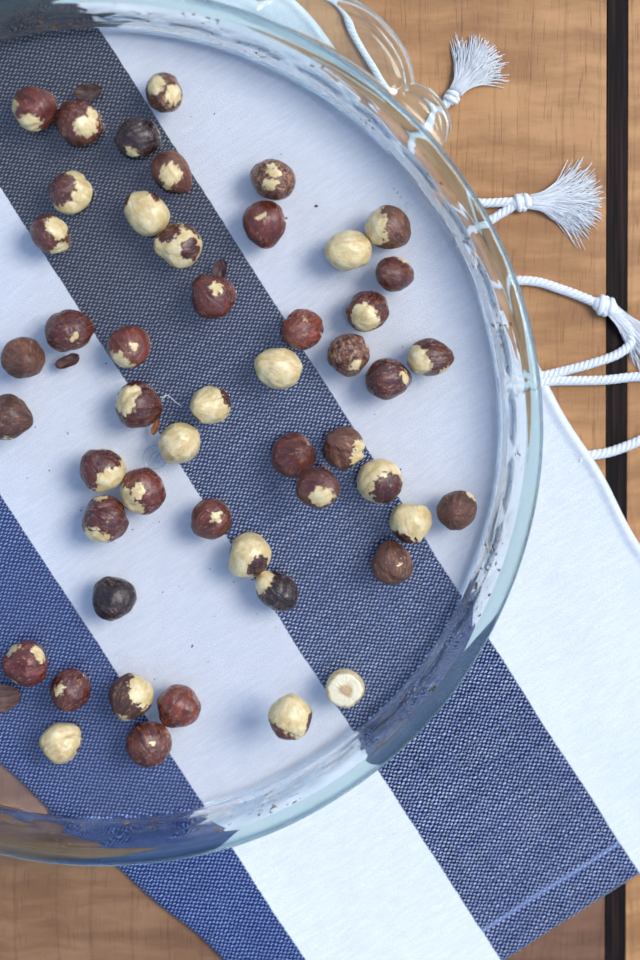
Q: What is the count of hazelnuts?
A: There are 50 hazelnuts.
